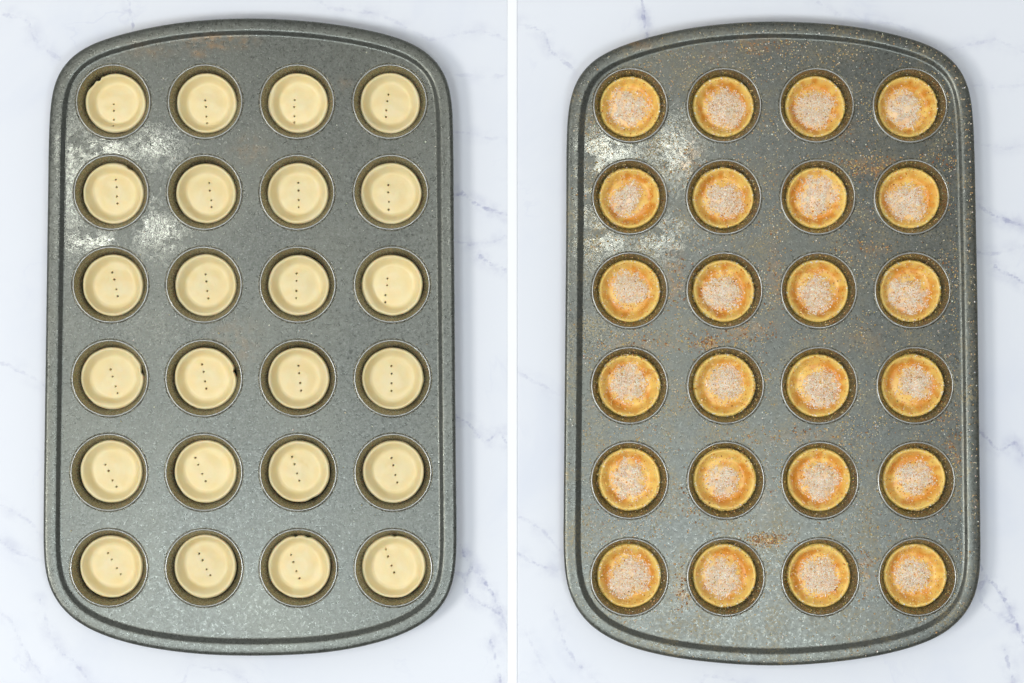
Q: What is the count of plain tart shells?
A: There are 24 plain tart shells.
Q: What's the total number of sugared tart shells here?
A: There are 24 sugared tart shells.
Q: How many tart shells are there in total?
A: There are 48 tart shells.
